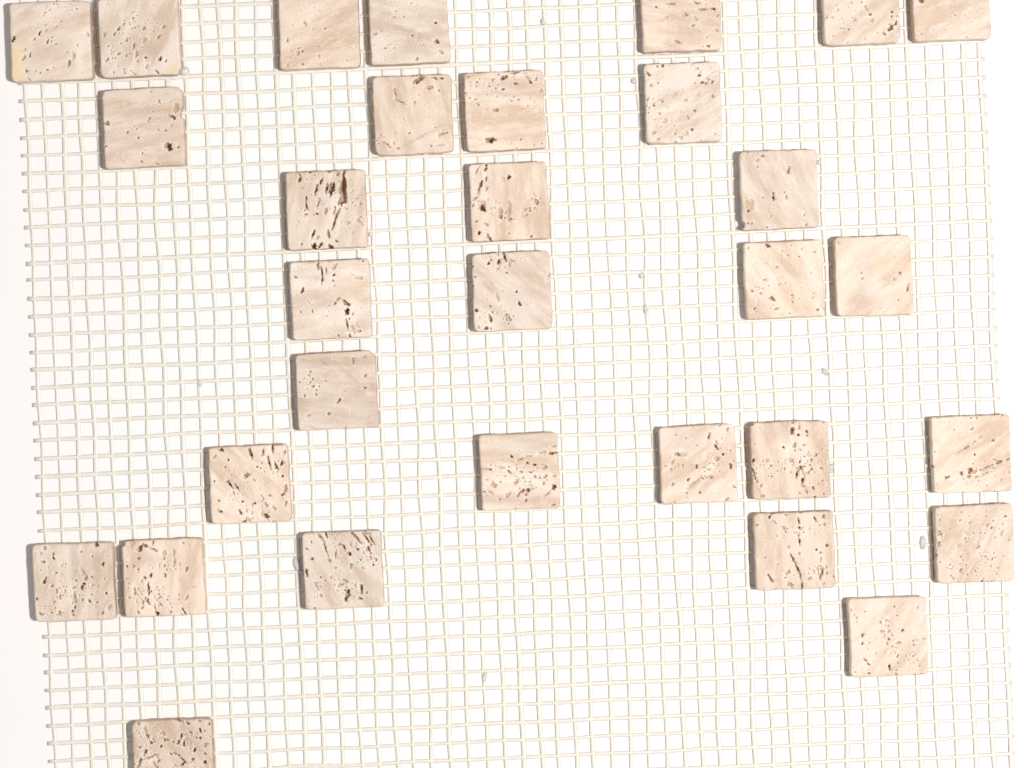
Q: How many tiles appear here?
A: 31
